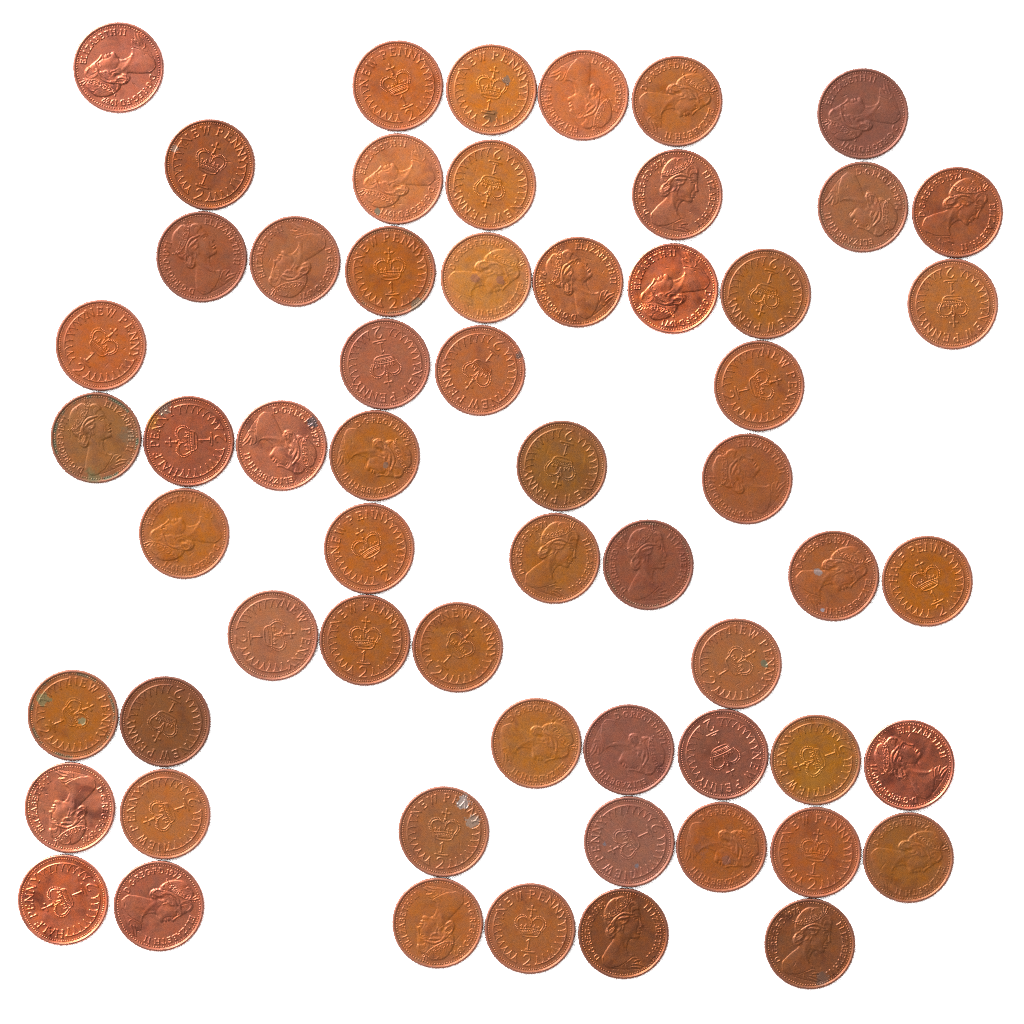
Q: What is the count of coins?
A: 60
